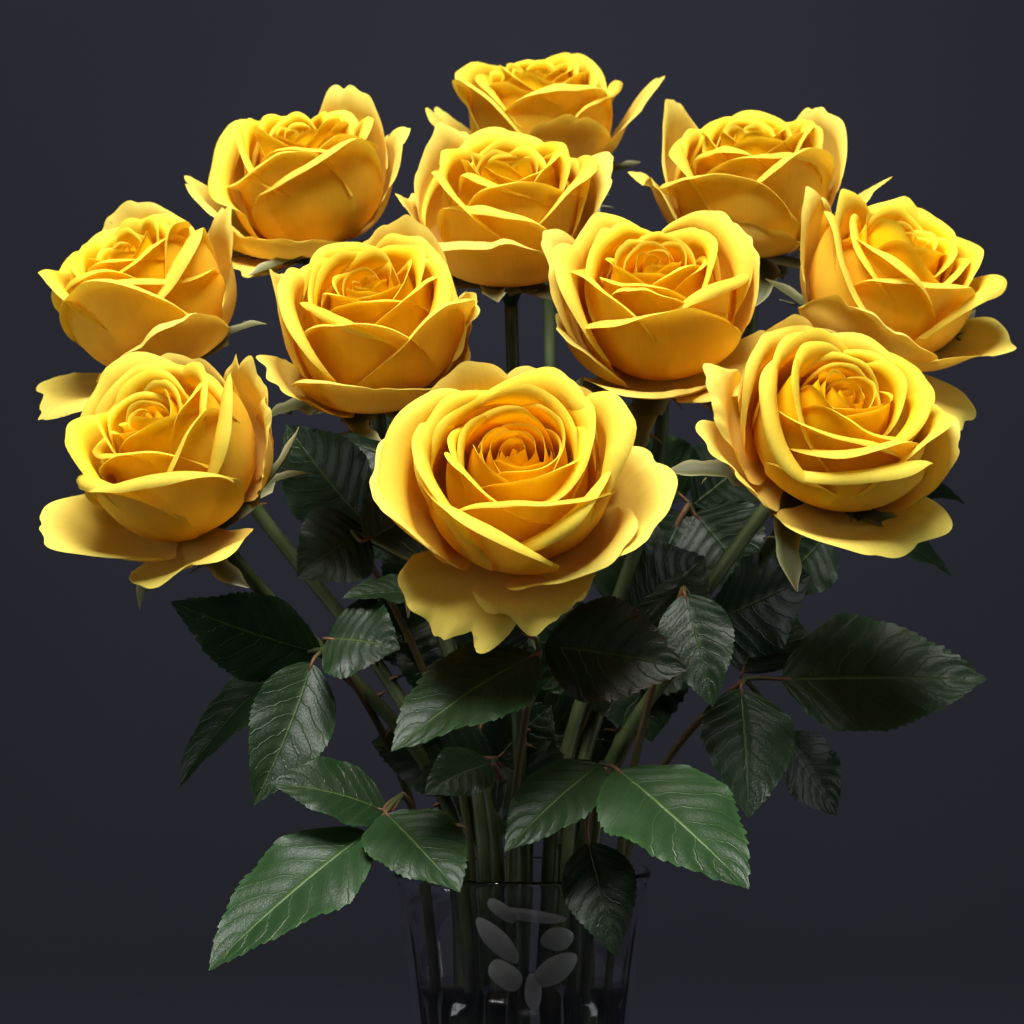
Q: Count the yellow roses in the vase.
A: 11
